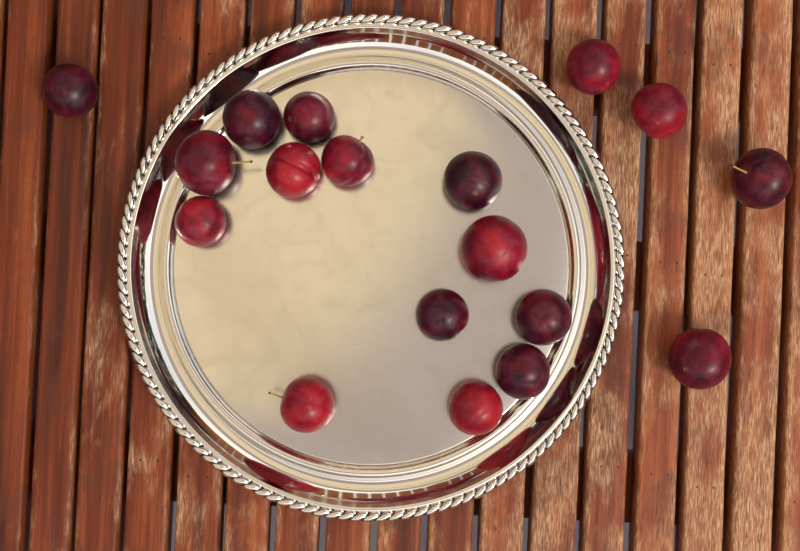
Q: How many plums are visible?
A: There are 18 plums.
